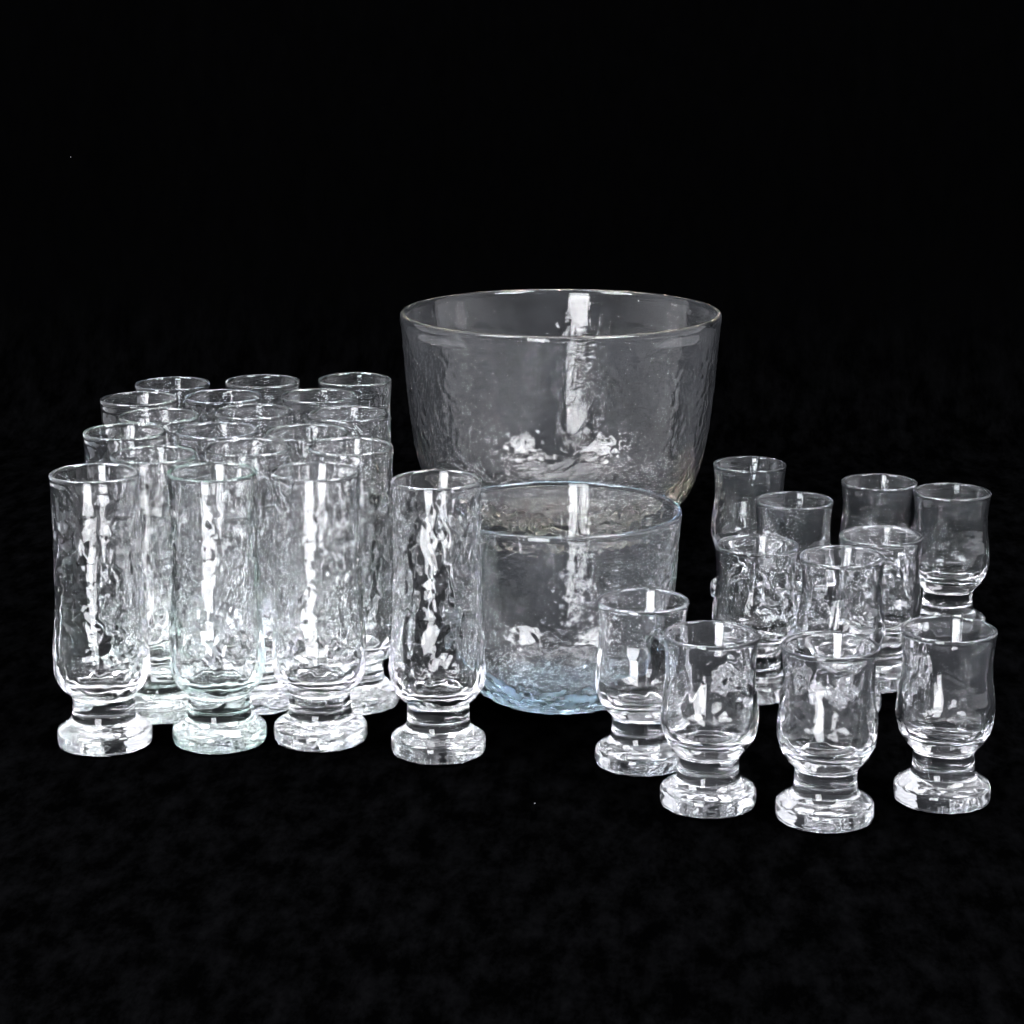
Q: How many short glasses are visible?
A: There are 11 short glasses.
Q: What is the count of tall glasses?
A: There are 19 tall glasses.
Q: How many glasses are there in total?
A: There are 30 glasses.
